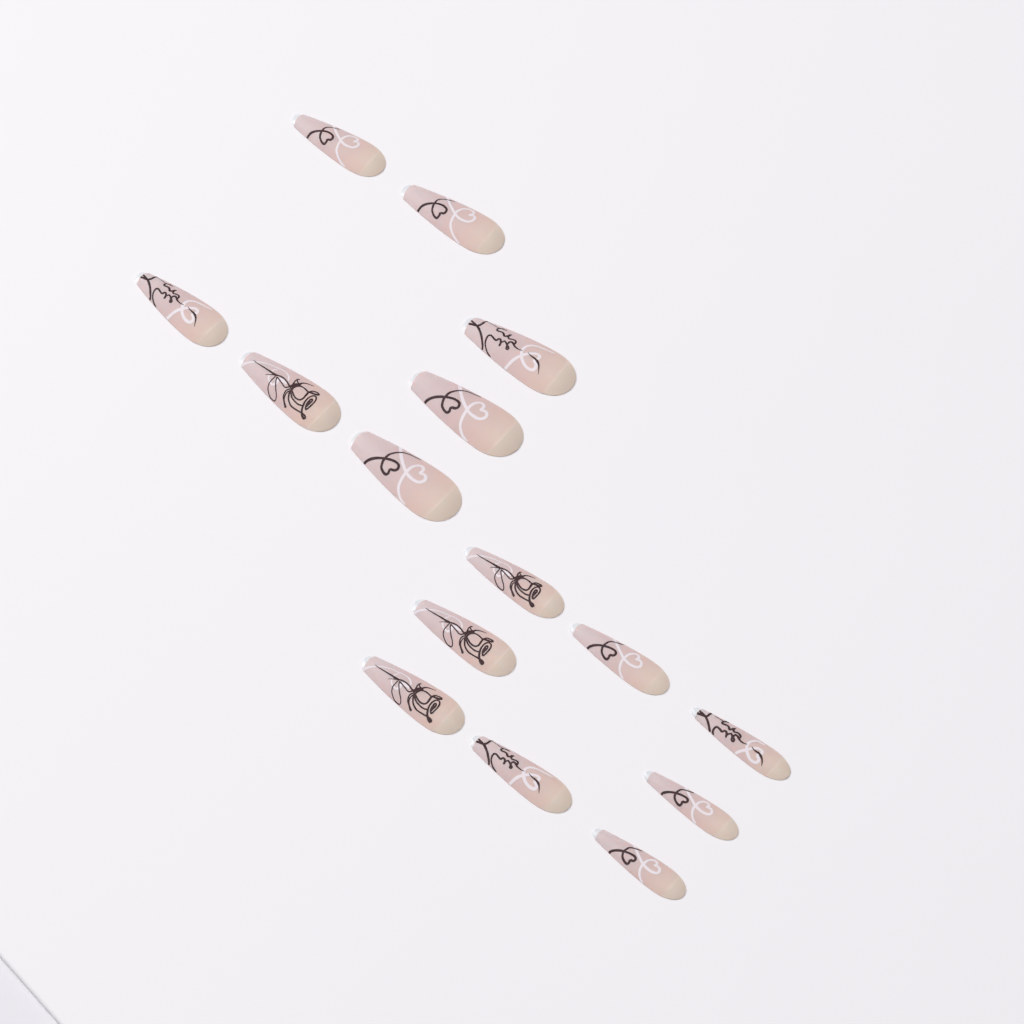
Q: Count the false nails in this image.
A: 15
